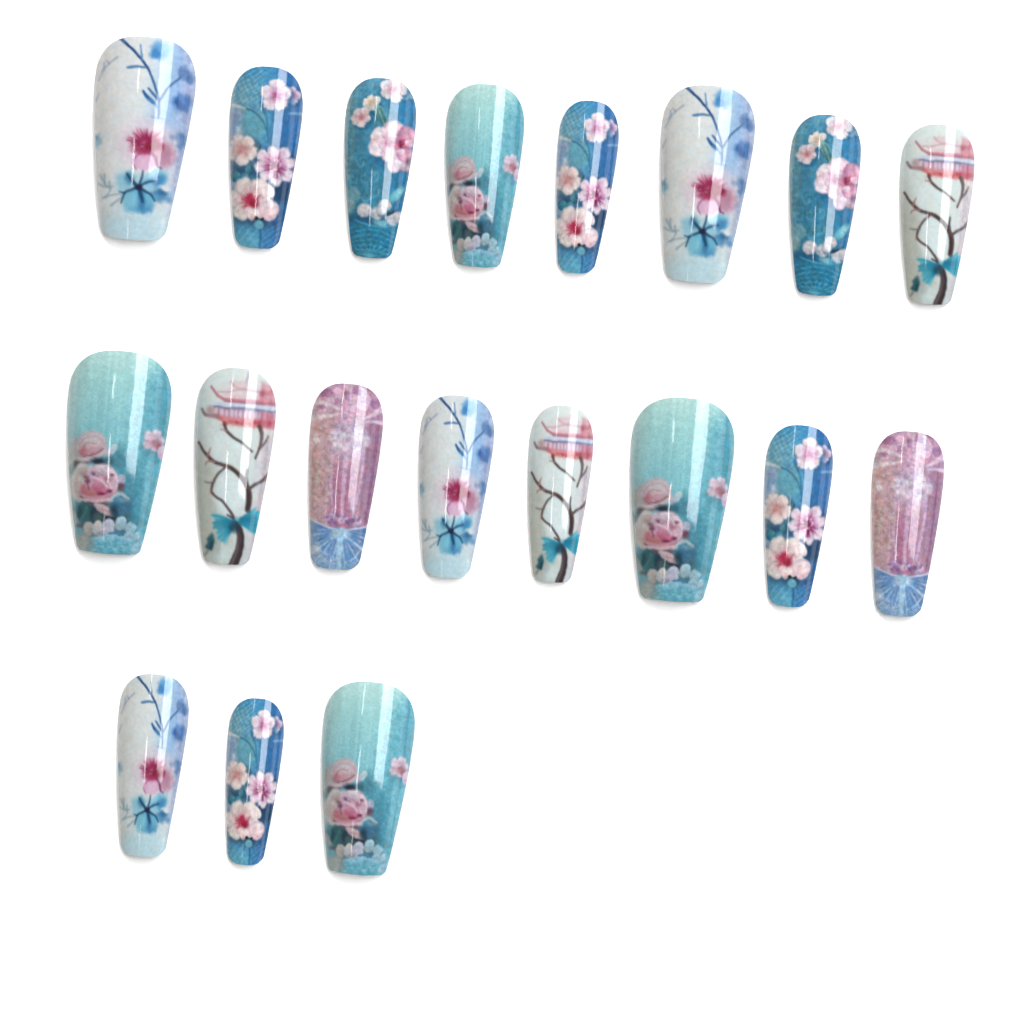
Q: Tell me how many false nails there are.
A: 19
